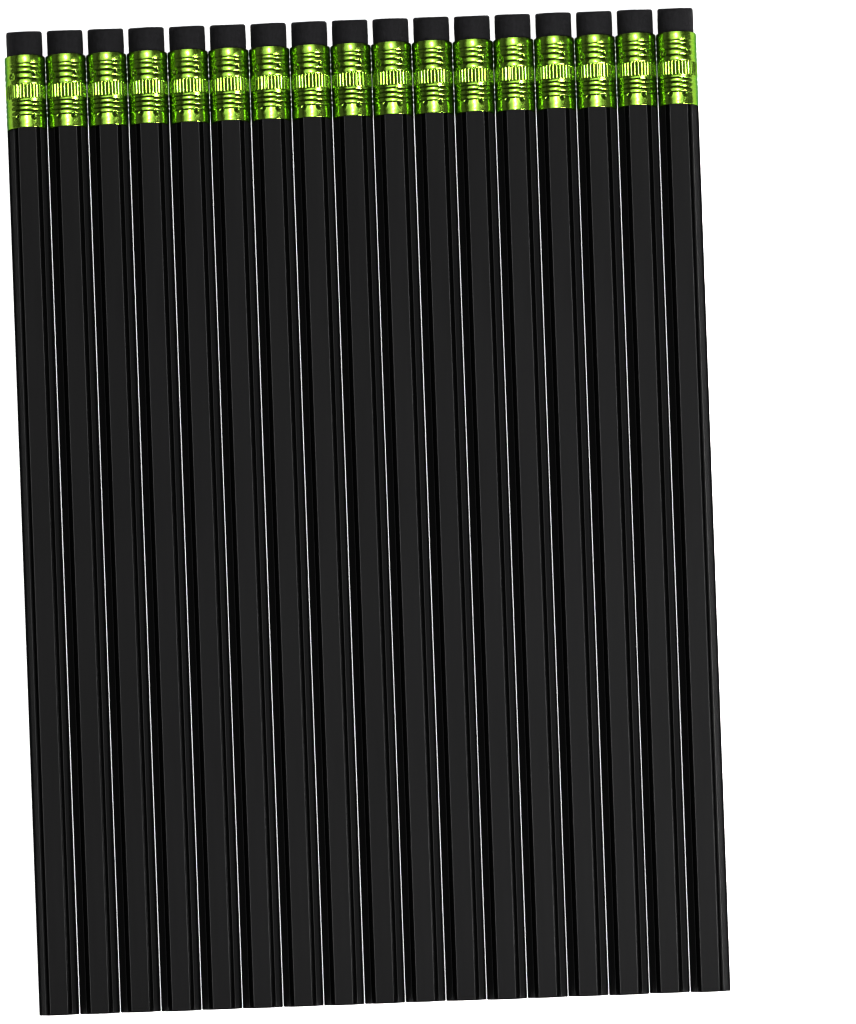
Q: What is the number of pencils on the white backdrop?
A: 17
